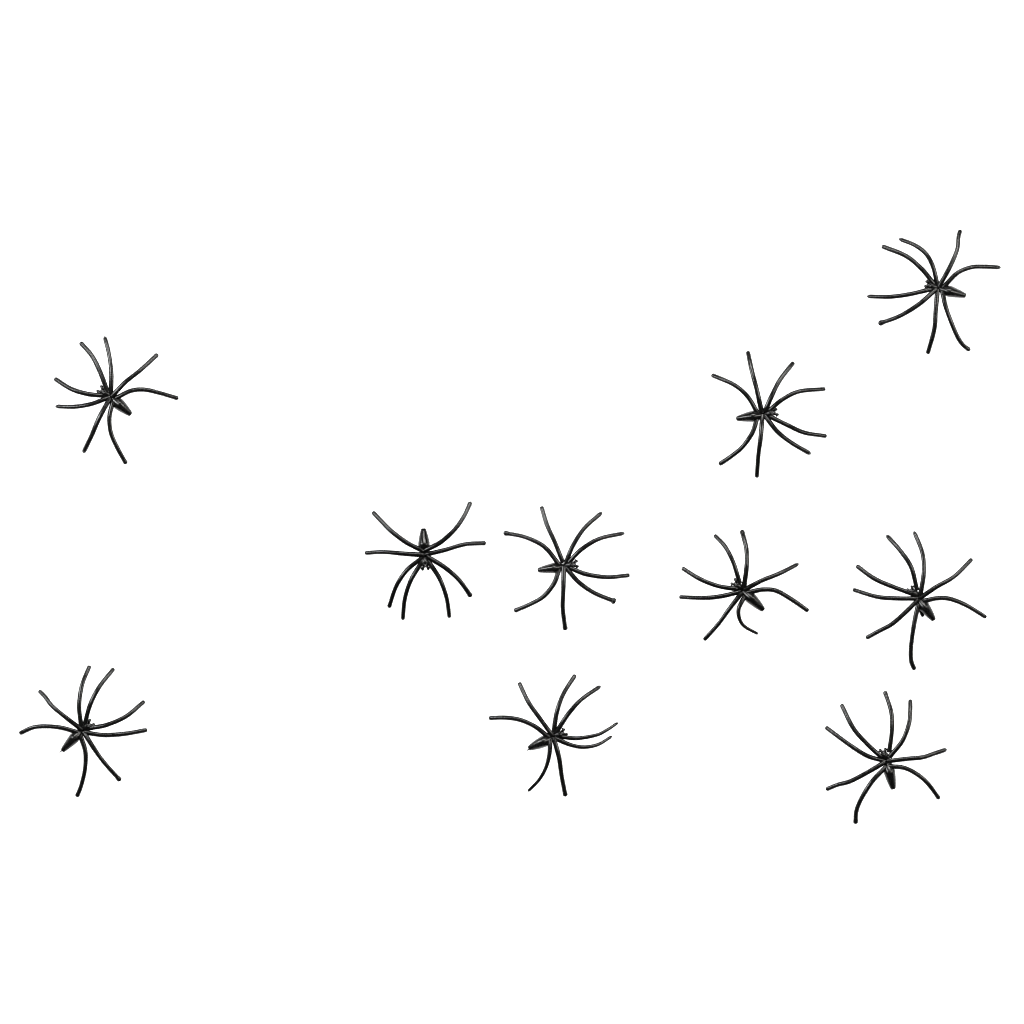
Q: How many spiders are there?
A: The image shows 10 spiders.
